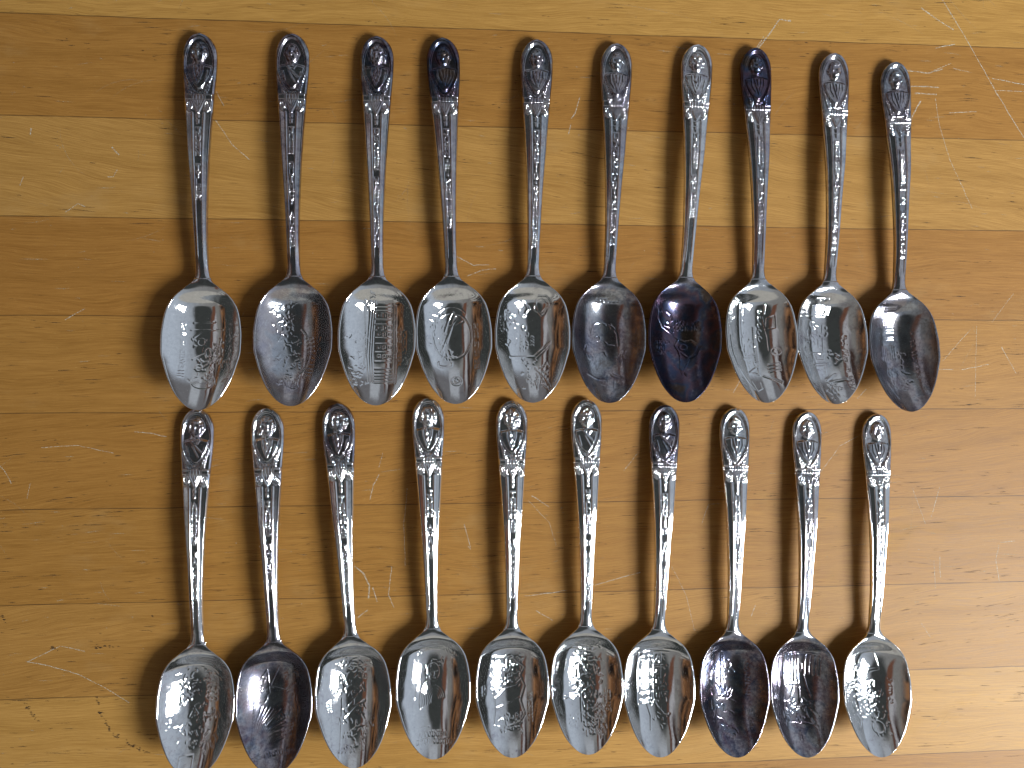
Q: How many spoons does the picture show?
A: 20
